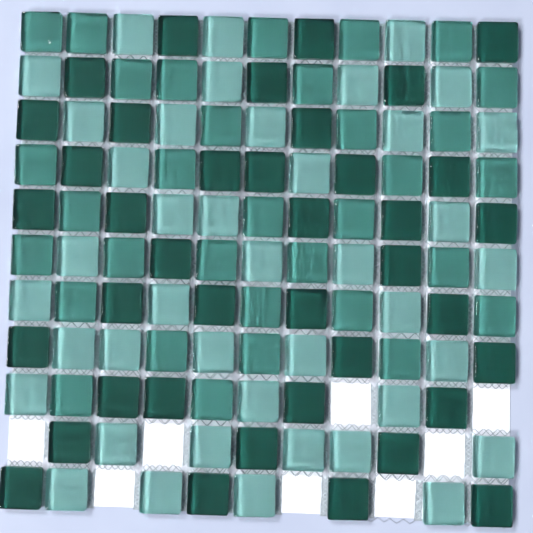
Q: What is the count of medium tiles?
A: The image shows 33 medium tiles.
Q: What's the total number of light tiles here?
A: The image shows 41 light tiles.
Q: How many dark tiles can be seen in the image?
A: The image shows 39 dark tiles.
